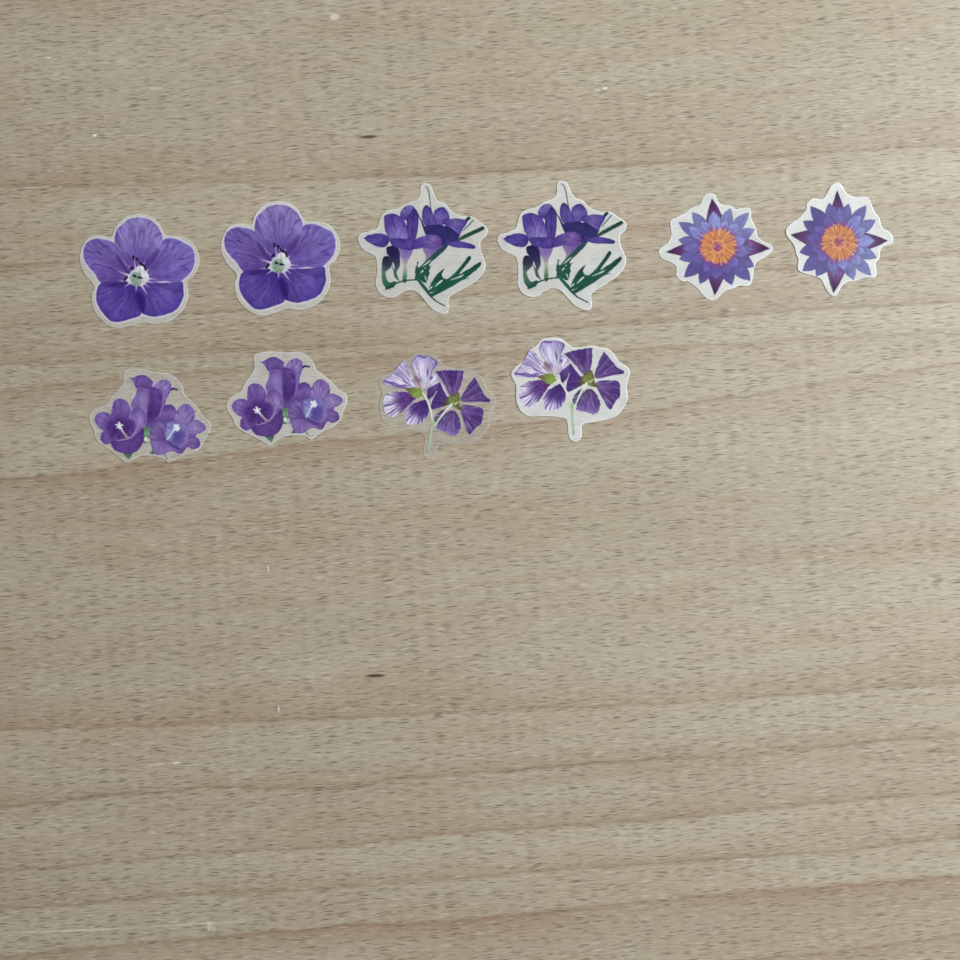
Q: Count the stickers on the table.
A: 10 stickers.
